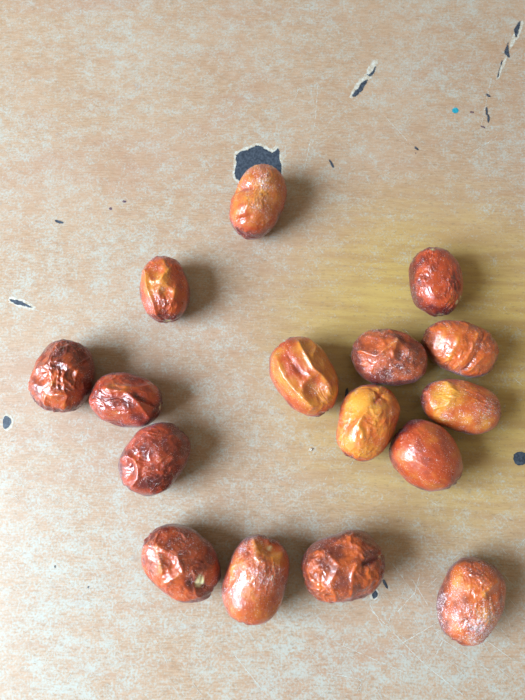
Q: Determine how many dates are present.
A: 16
